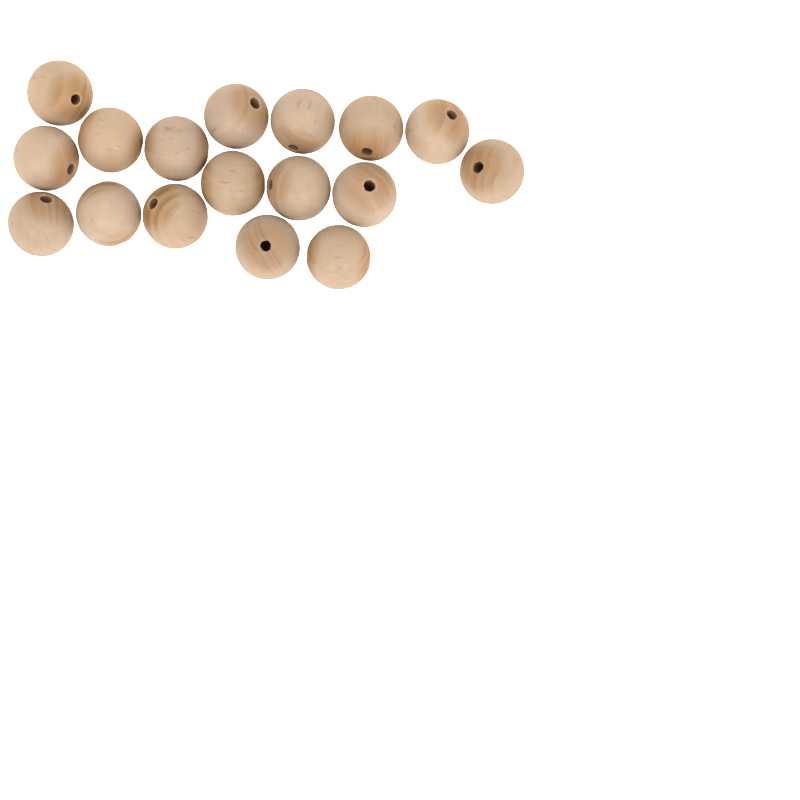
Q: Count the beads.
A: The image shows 17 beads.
